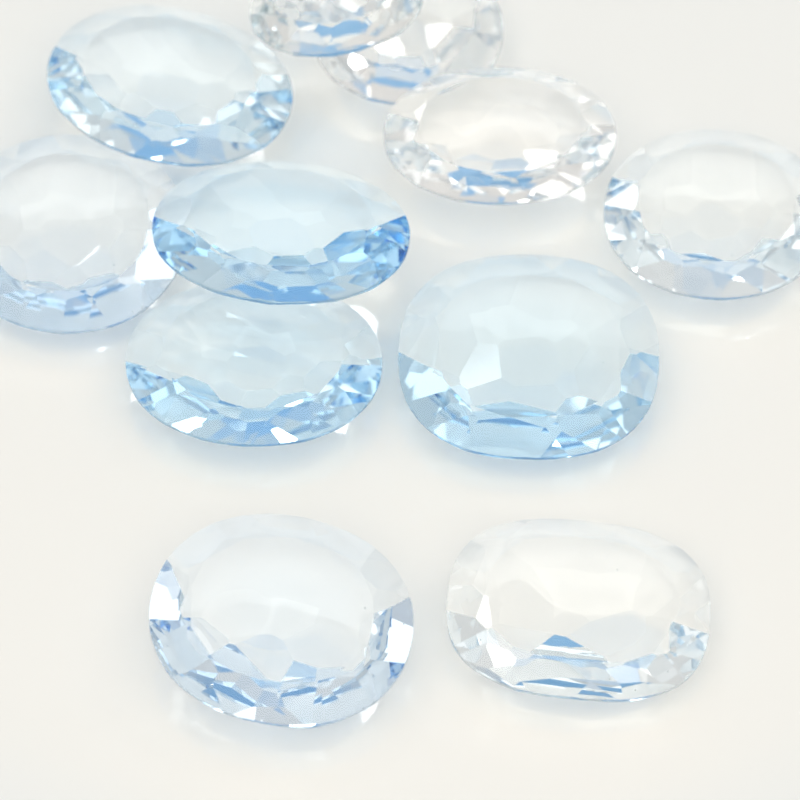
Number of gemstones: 11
